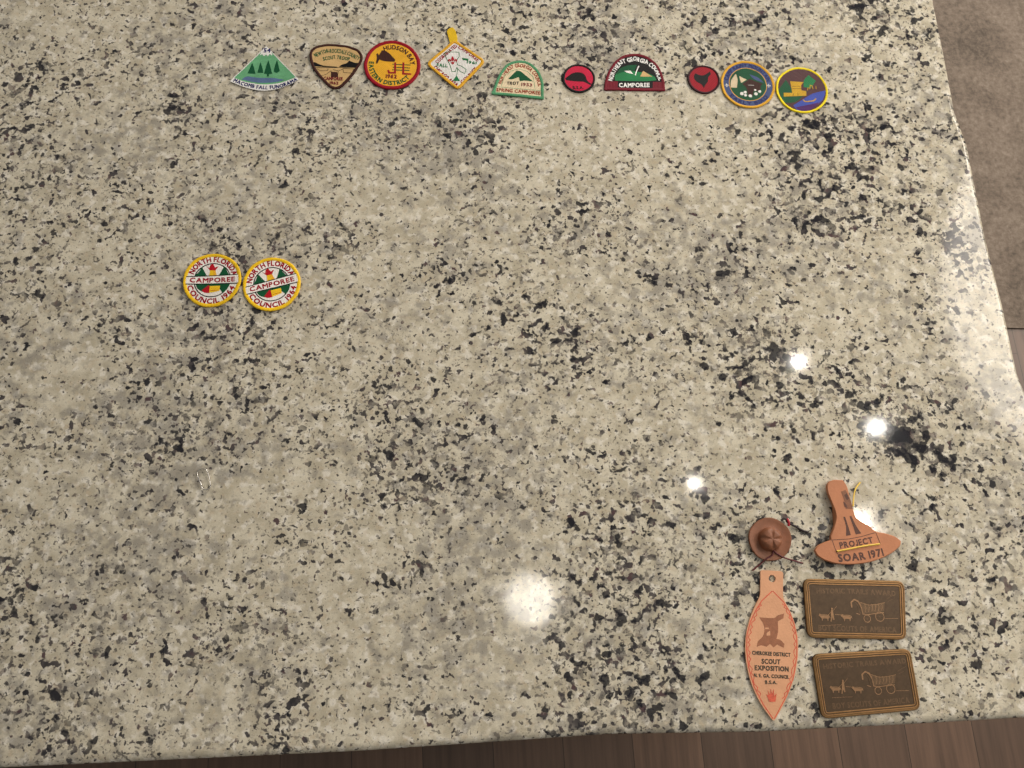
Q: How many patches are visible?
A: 12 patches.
